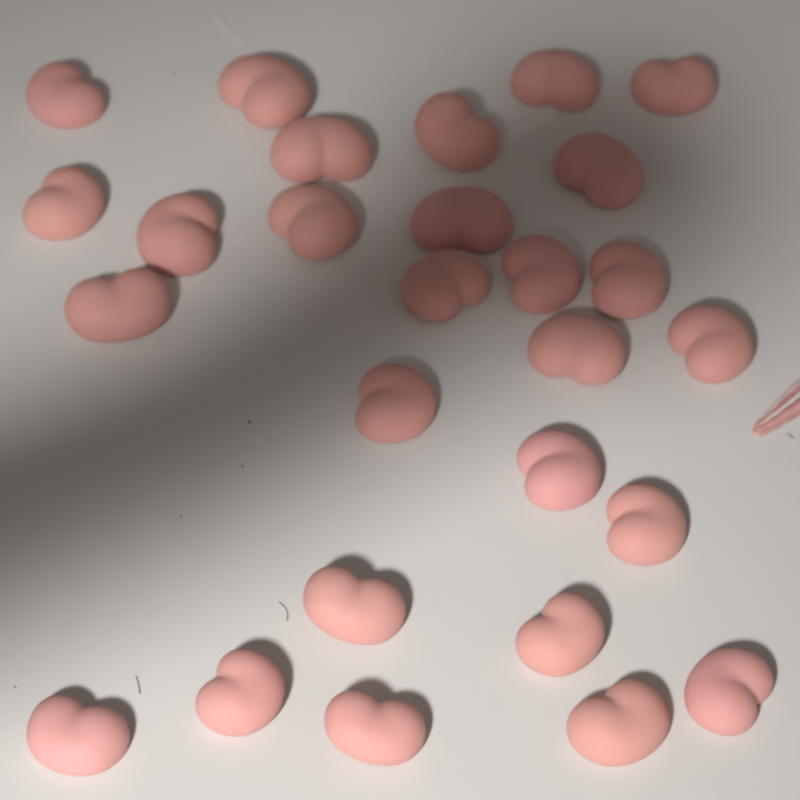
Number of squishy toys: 27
